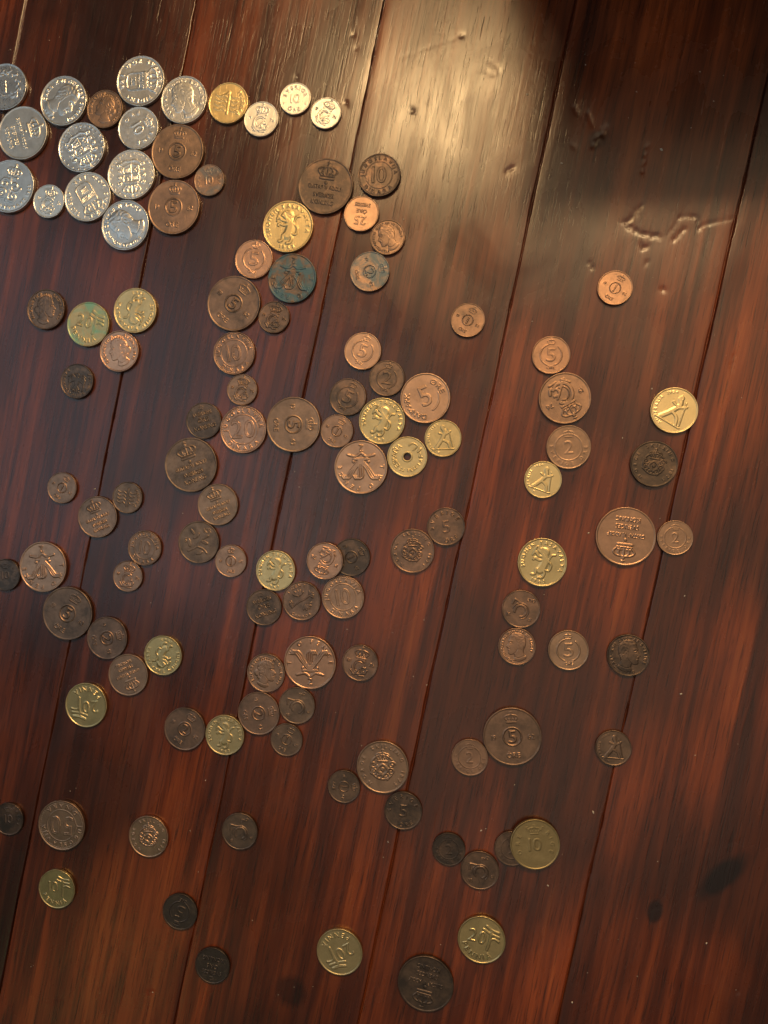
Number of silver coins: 15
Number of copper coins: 83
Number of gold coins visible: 18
